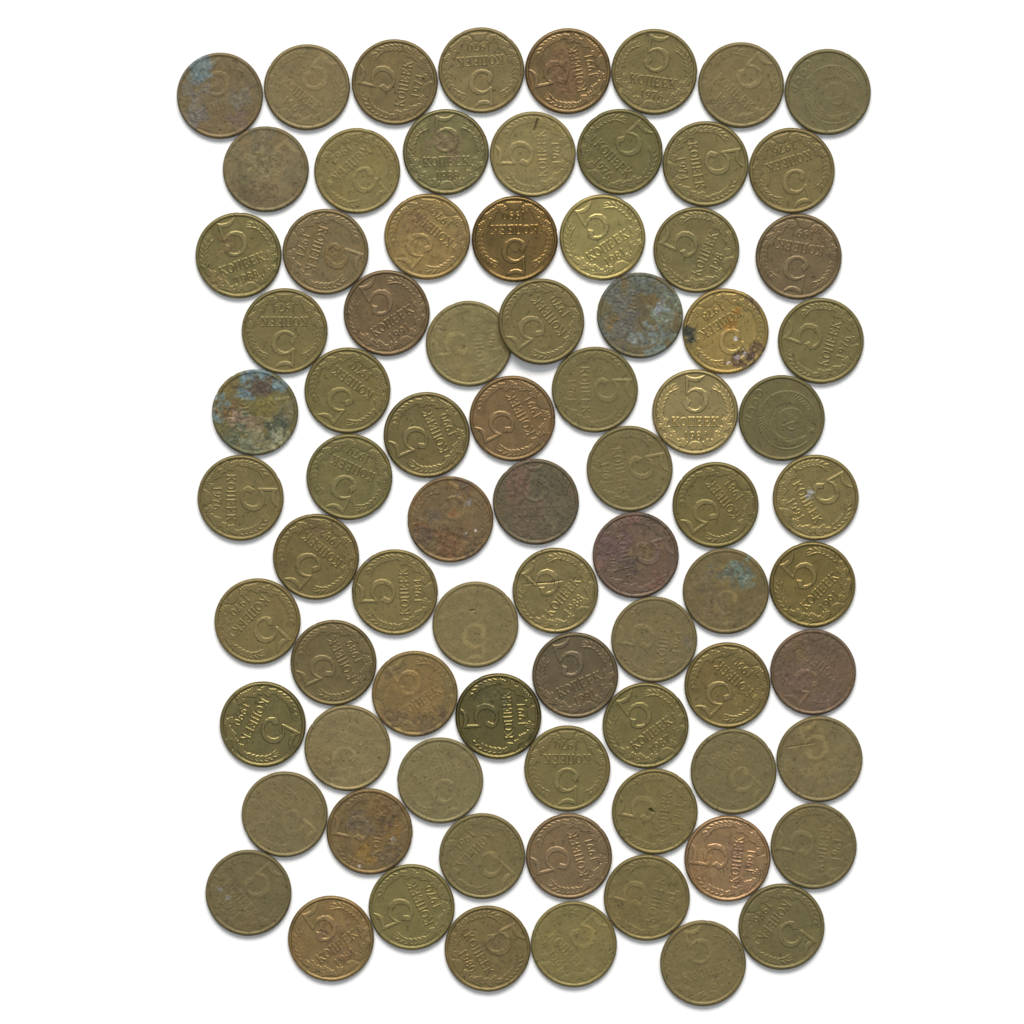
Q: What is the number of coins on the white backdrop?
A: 80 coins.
